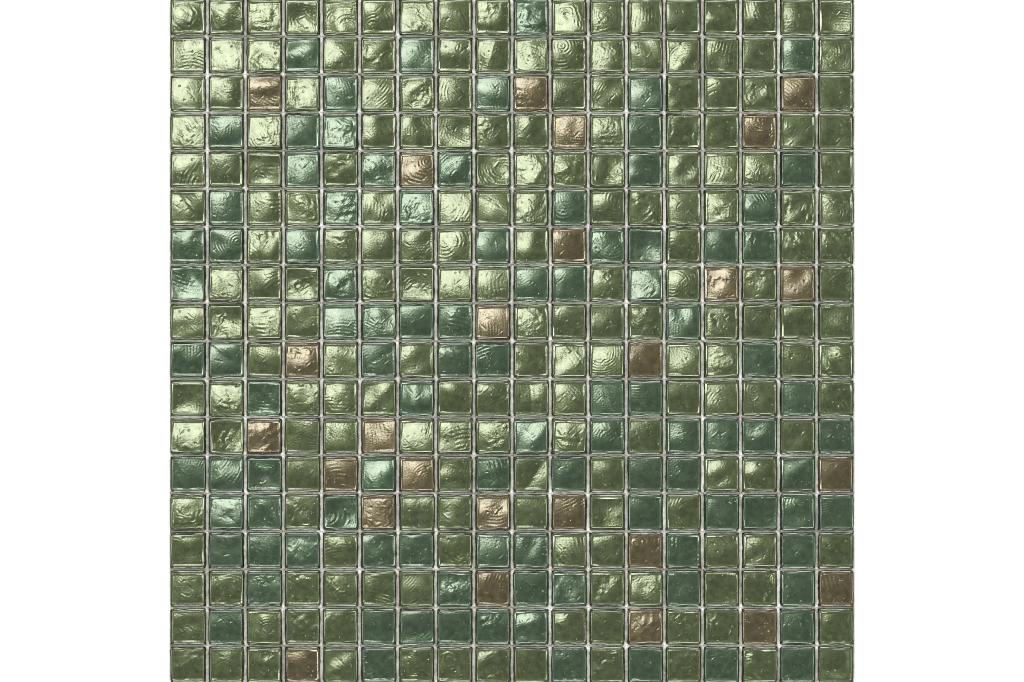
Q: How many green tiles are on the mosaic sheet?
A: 198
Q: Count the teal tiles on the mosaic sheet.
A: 100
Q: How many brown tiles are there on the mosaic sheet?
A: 26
